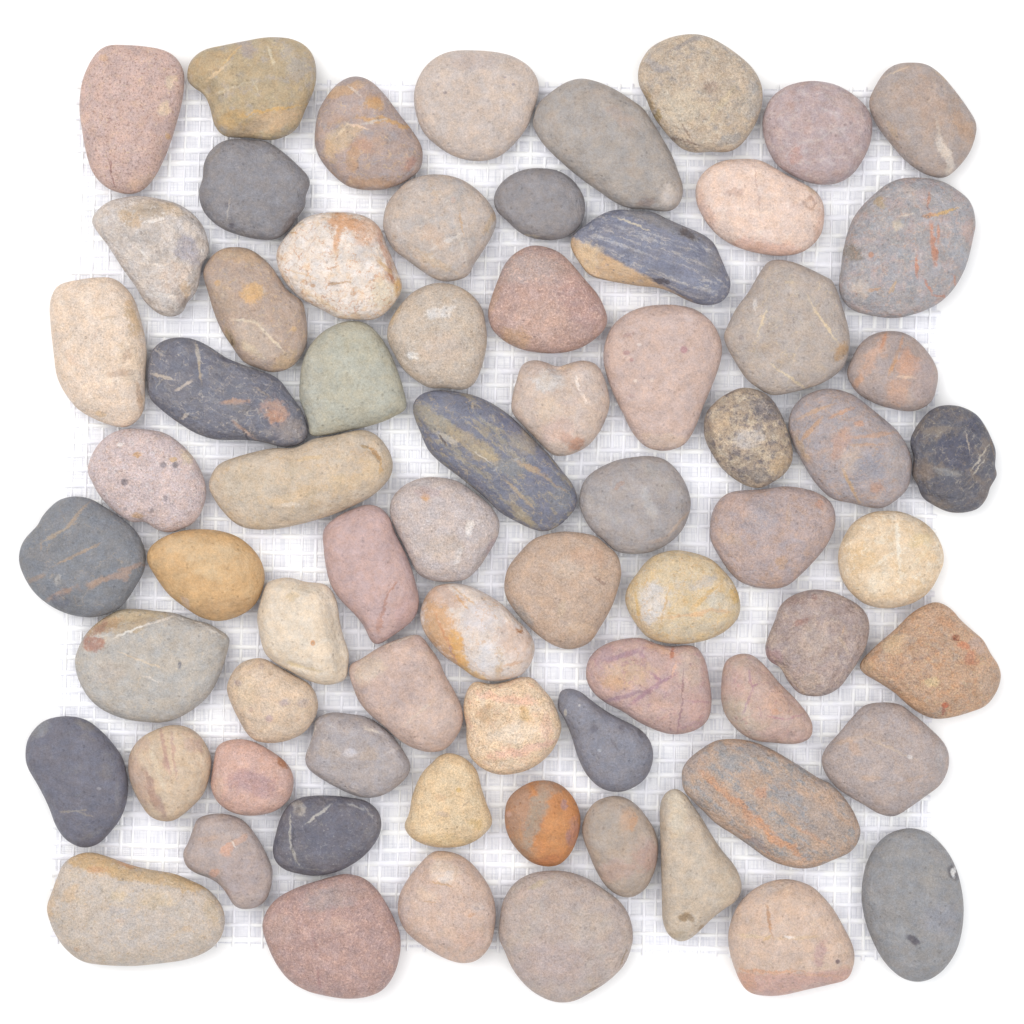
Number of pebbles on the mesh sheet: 70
